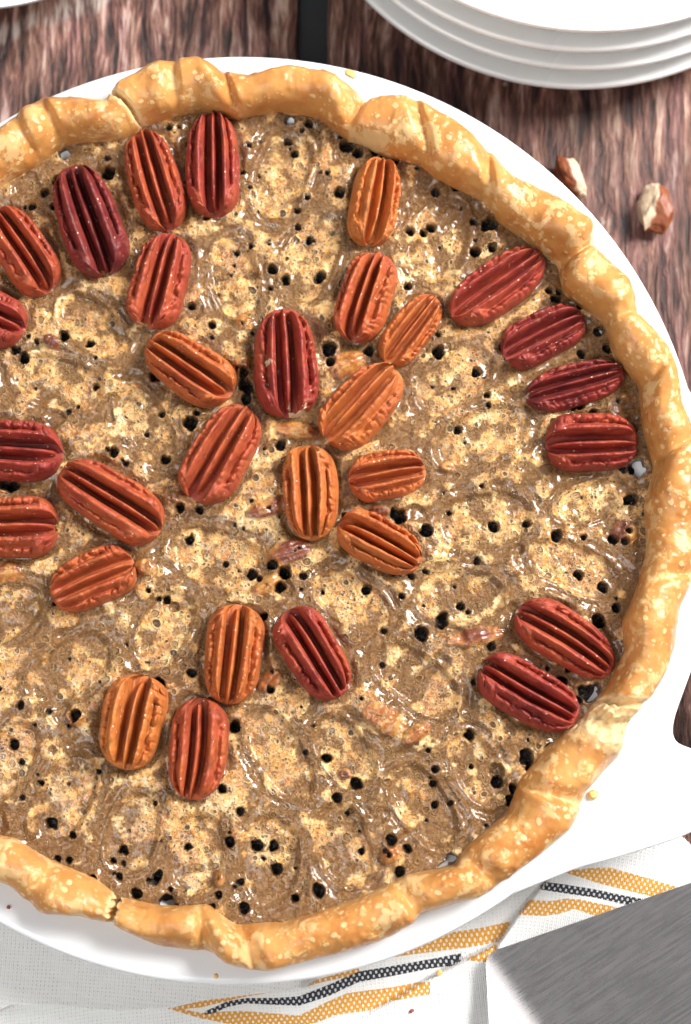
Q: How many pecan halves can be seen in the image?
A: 30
